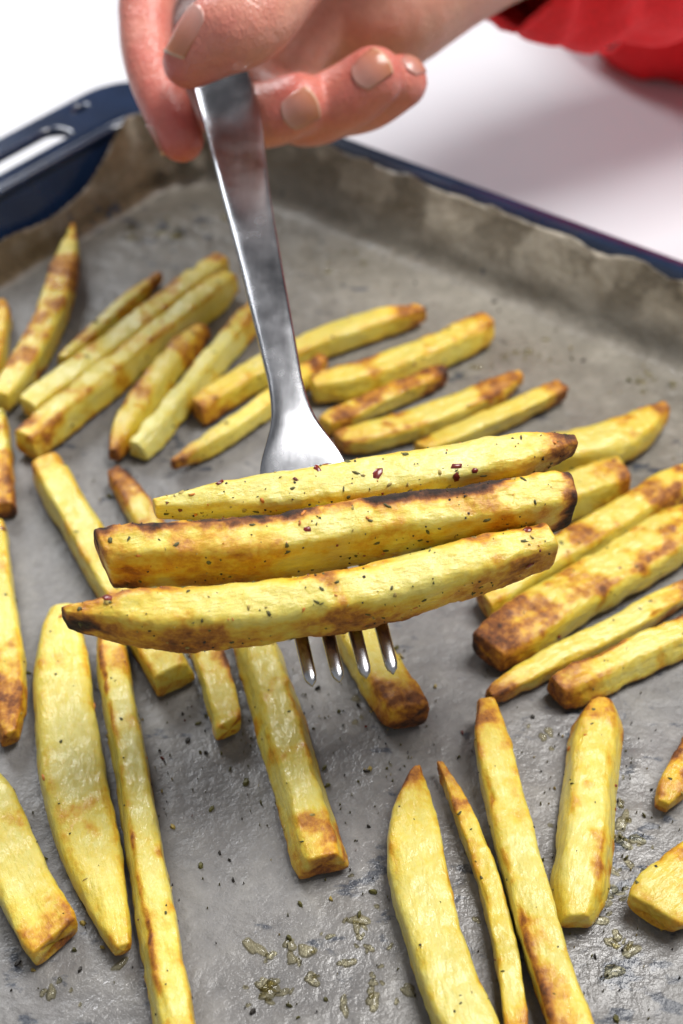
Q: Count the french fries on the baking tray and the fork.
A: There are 37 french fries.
